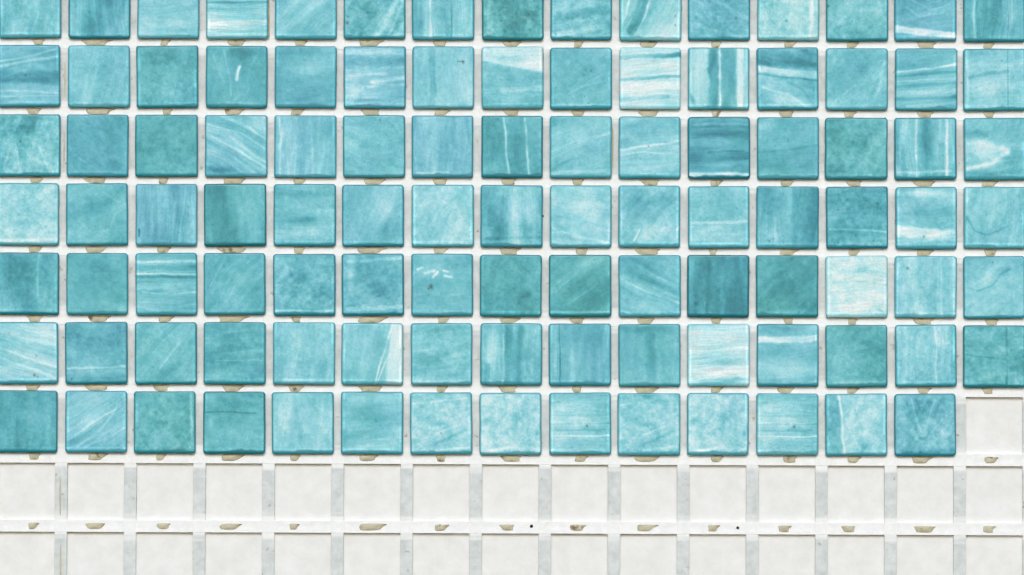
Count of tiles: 104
